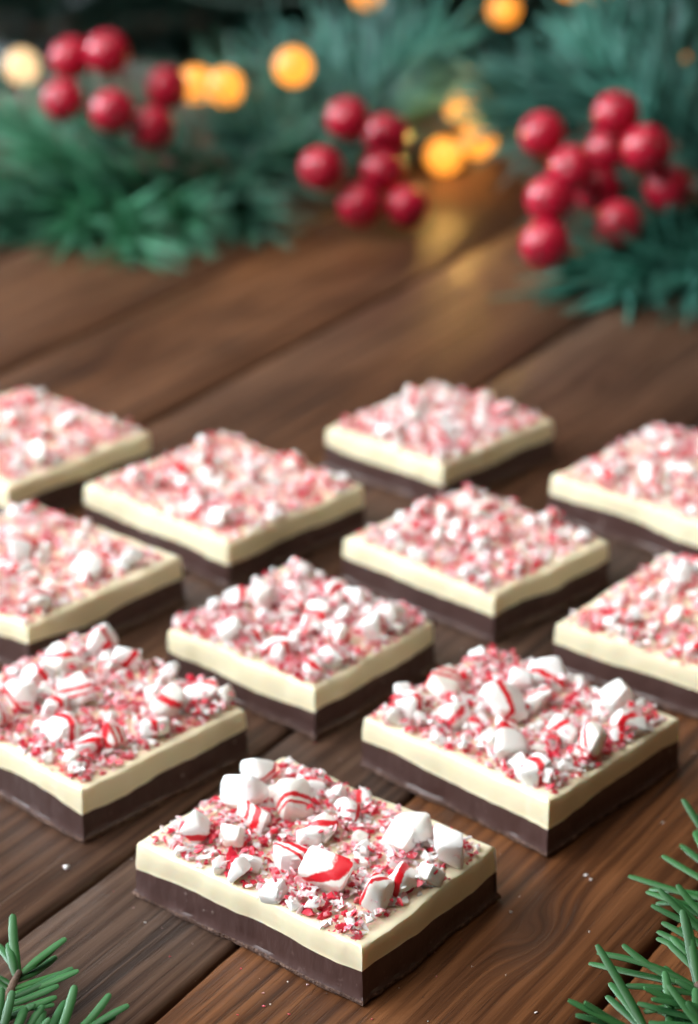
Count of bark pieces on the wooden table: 11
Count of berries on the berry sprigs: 22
